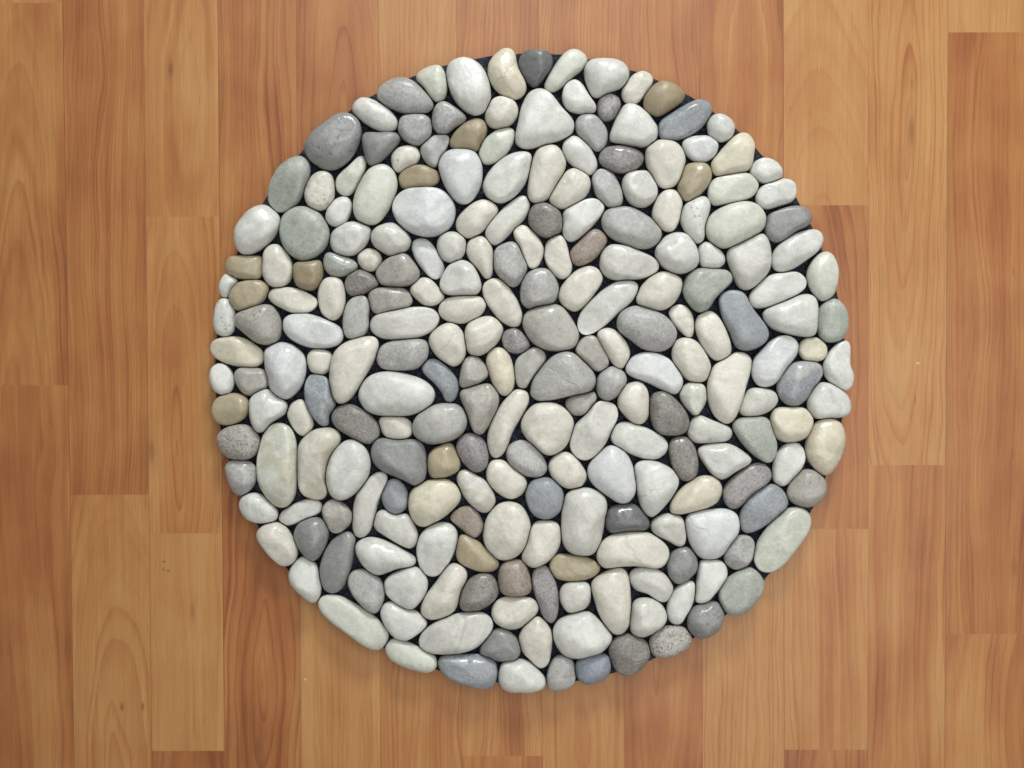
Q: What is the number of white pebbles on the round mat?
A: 143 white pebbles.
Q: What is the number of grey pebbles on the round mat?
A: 75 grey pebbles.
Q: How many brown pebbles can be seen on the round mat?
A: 14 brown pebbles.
